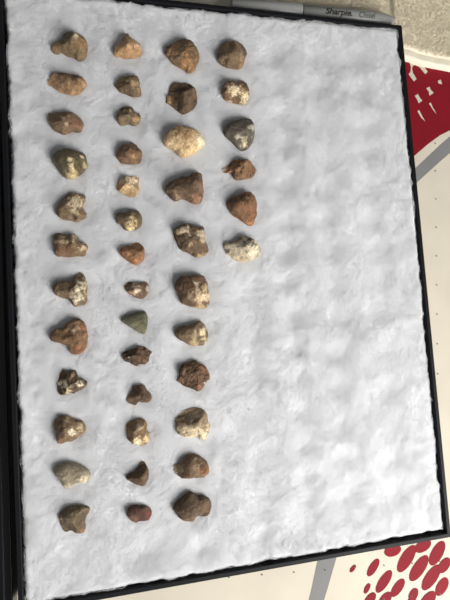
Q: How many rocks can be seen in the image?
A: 43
